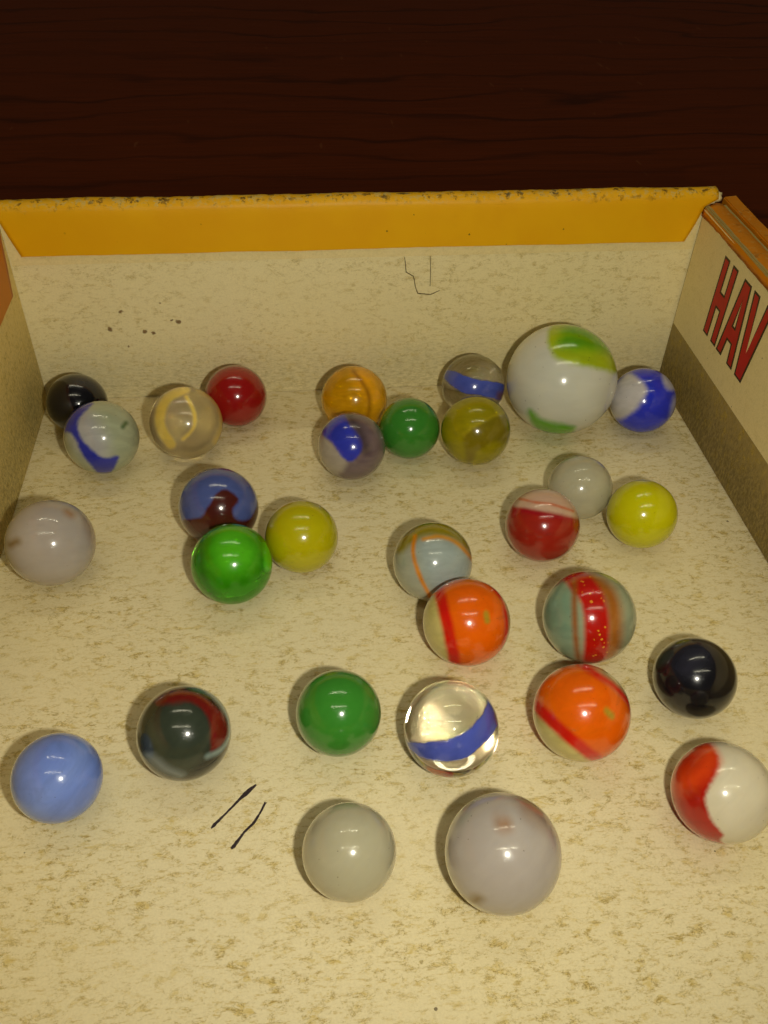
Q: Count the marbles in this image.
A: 30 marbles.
